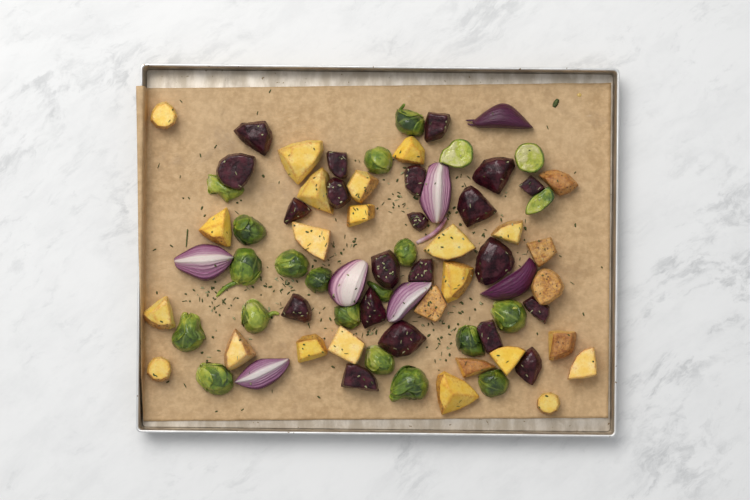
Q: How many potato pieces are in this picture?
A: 26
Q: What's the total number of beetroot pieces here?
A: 21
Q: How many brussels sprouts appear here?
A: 21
